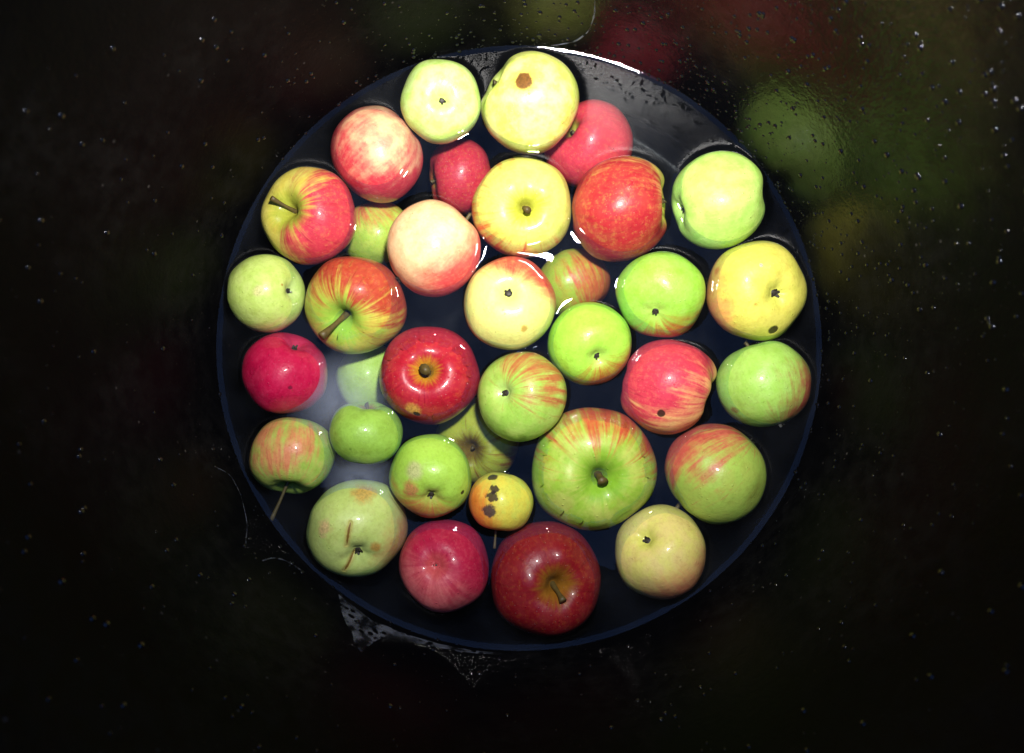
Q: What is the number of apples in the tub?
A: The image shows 35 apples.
